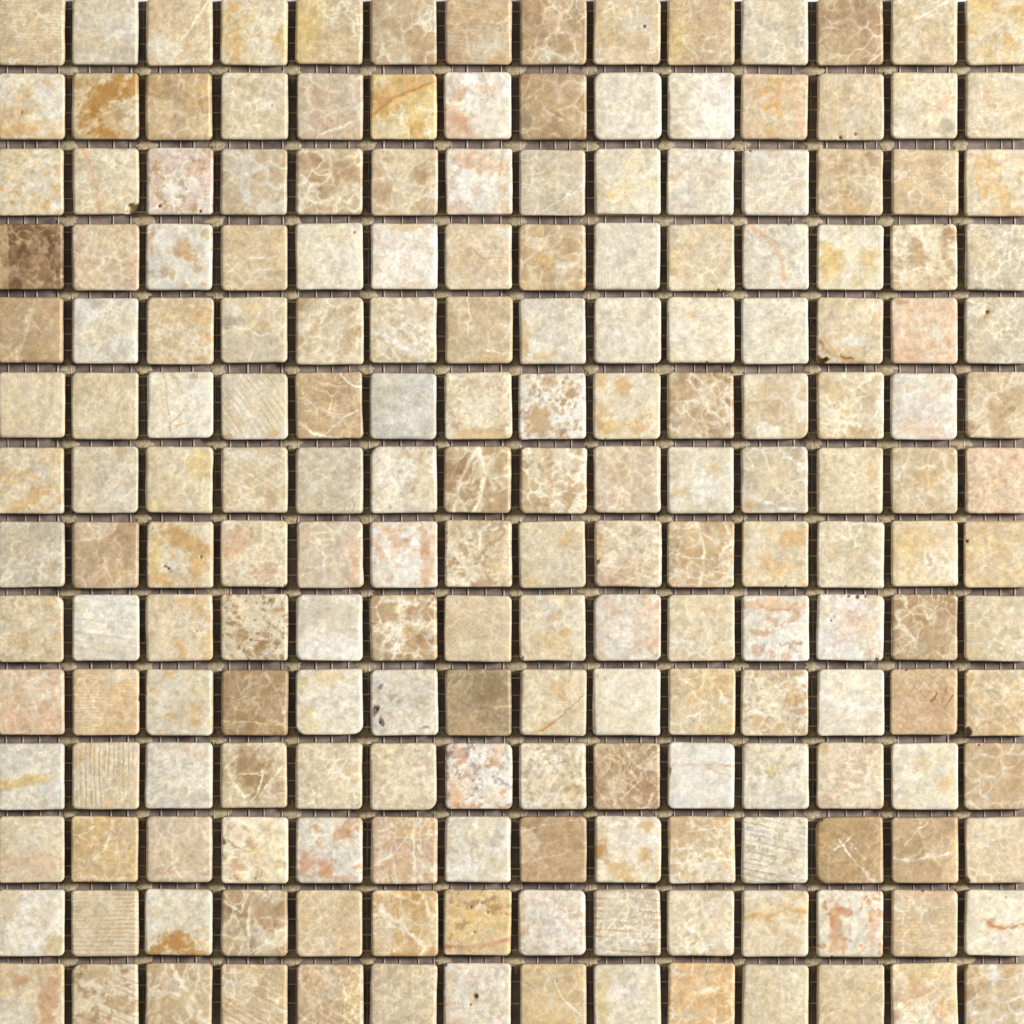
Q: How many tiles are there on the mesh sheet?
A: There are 196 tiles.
